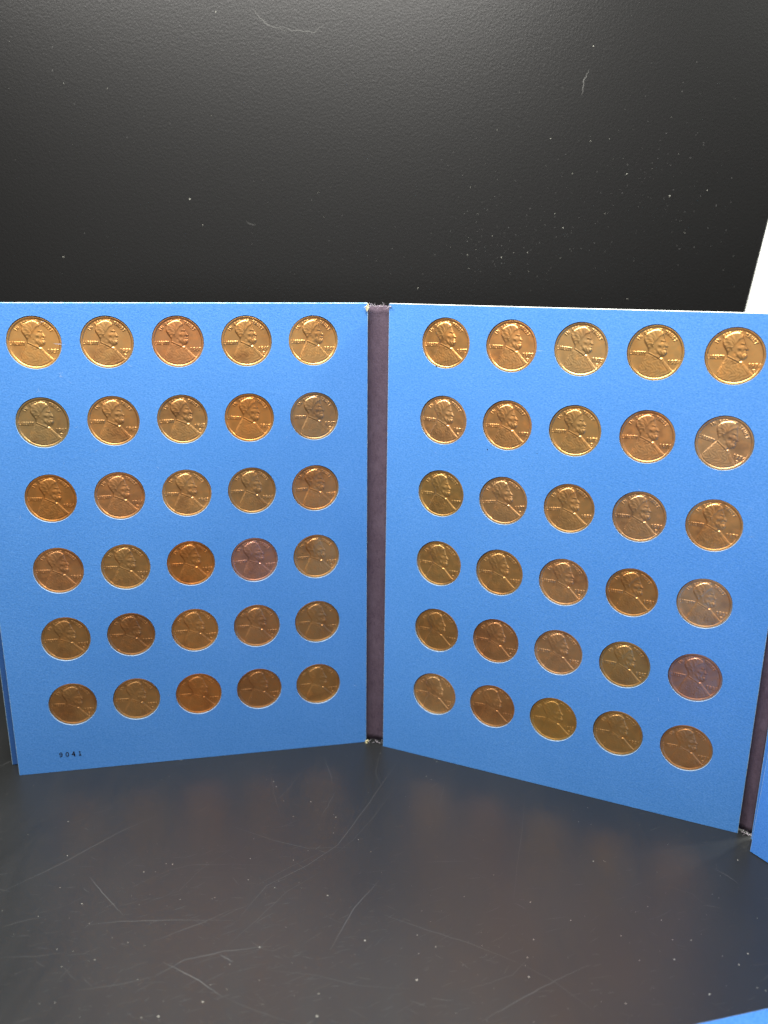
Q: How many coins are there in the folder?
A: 60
